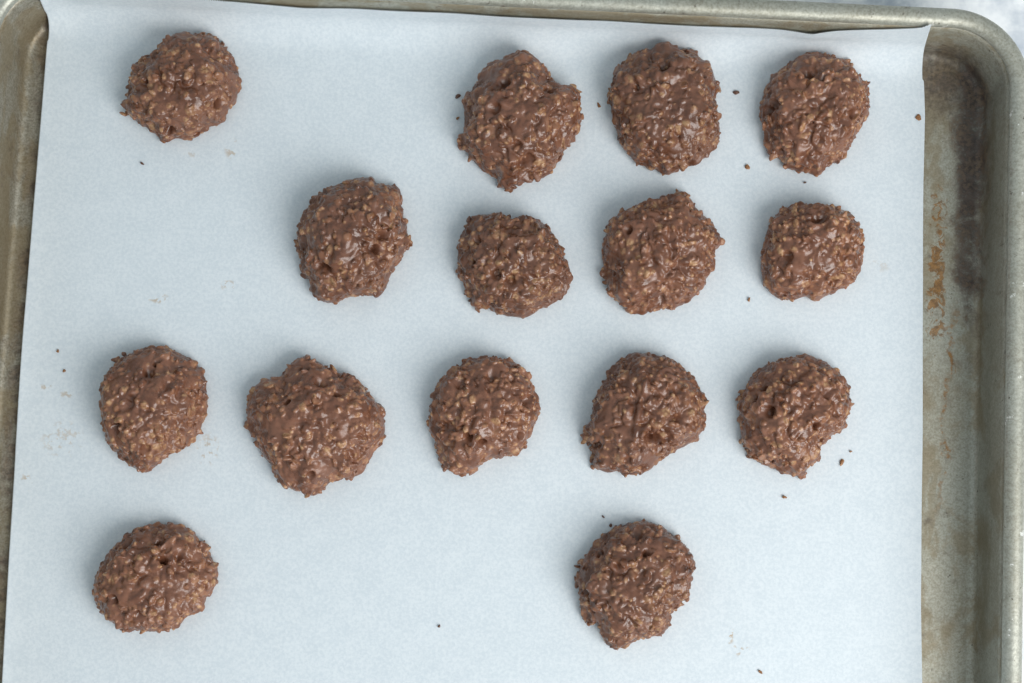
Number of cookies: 15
